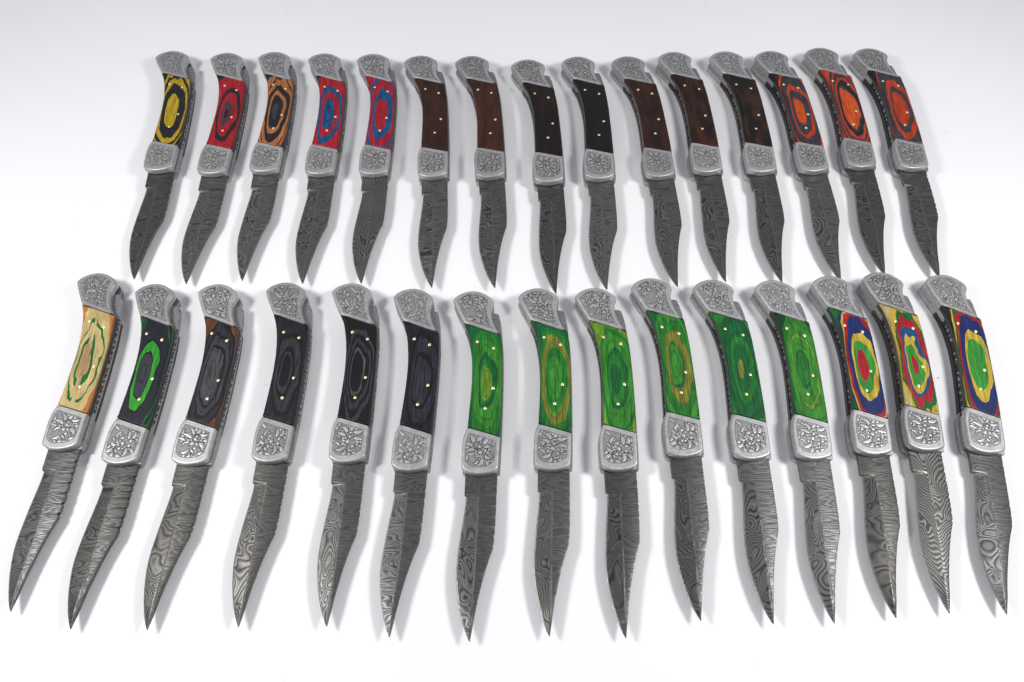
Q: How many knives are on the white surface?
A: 30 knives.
